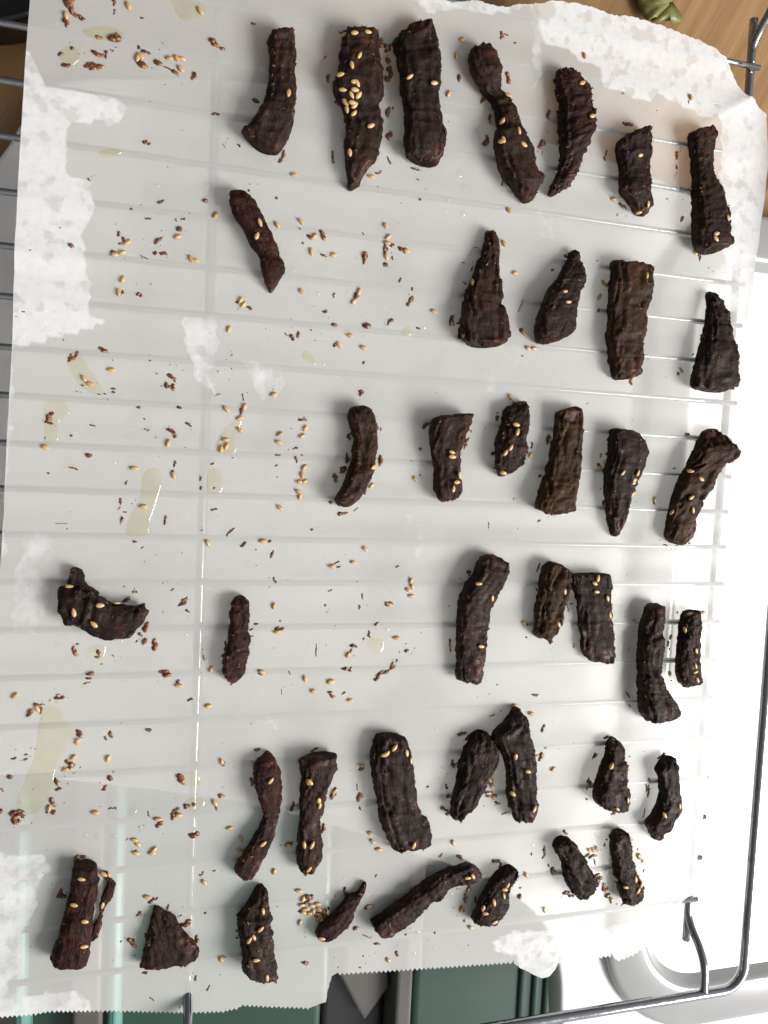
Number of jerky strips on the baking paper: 40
